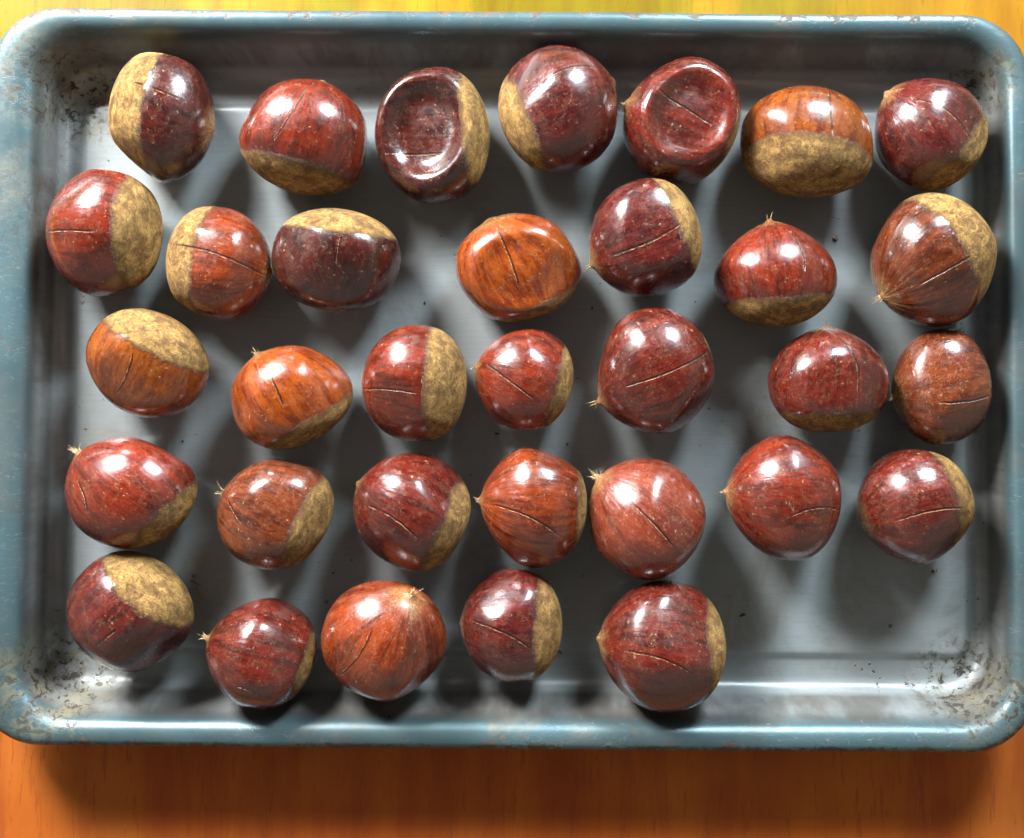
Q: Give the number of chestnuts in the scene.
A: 33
